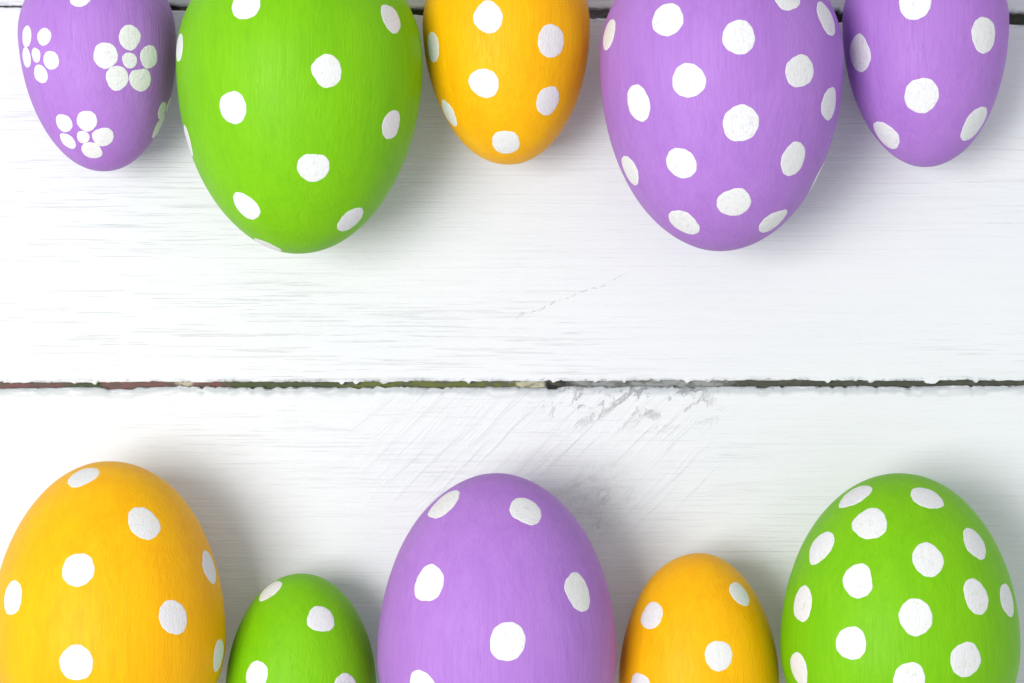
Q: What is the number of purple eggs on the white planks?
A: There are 4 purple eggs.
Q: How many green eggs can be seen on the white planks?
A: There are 3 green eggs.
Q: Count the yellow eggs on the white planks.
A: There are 3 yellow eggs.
